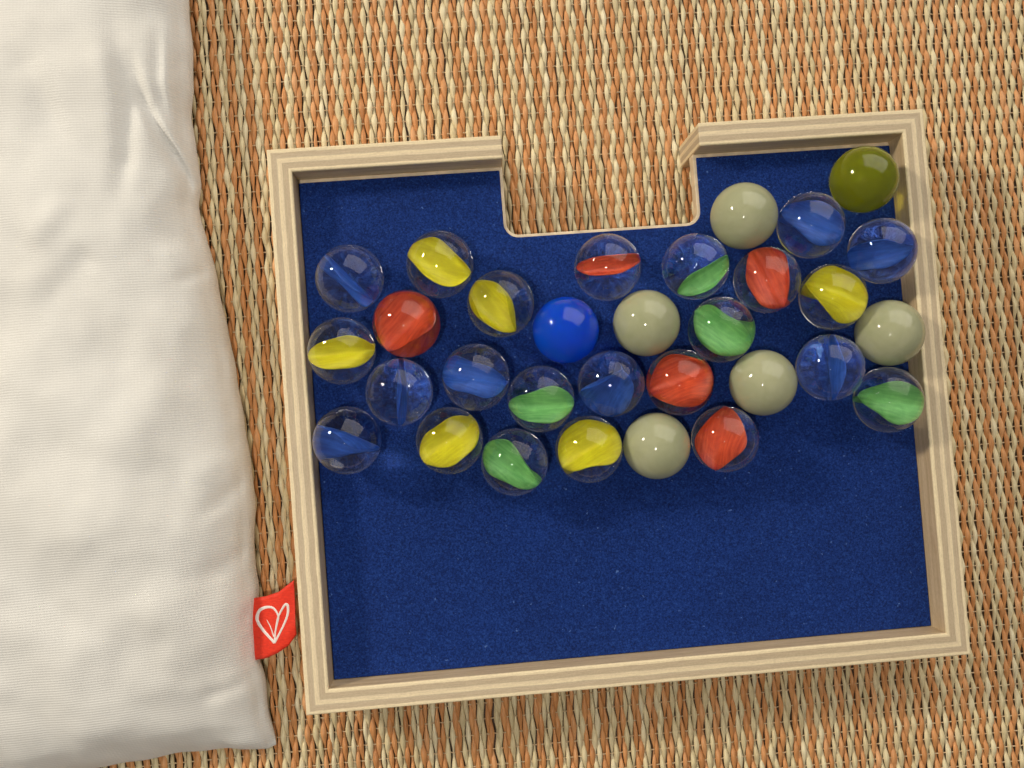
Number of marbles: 31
